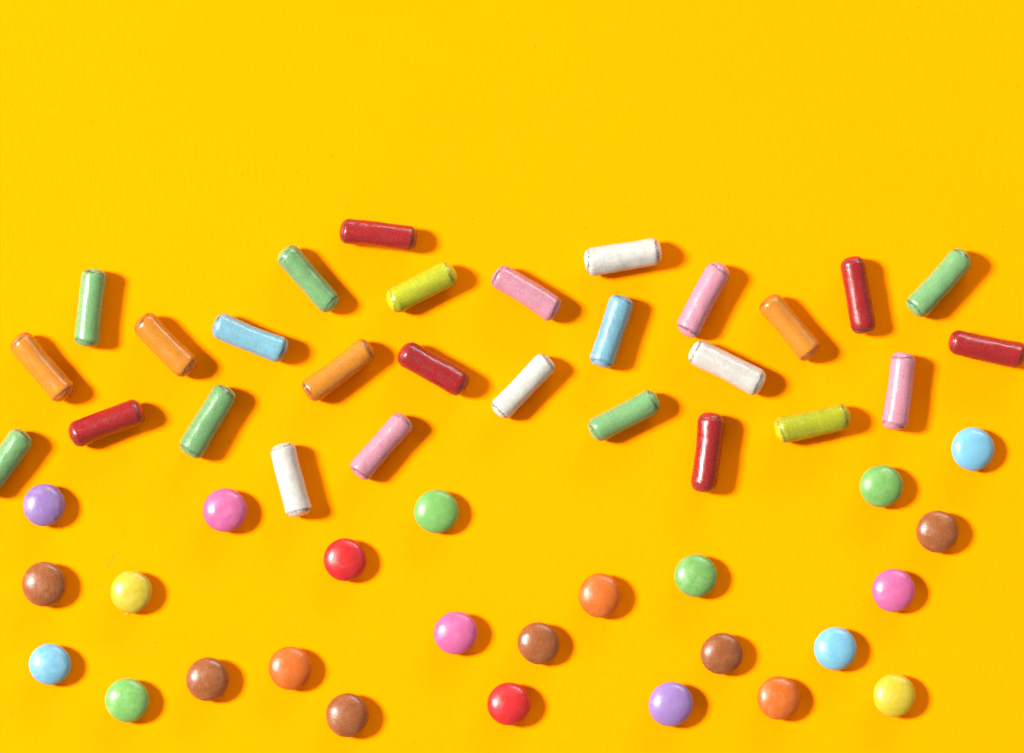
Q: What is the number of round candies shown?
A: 25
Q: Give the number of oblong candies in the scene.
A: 28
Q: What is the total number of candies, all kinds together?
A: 53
